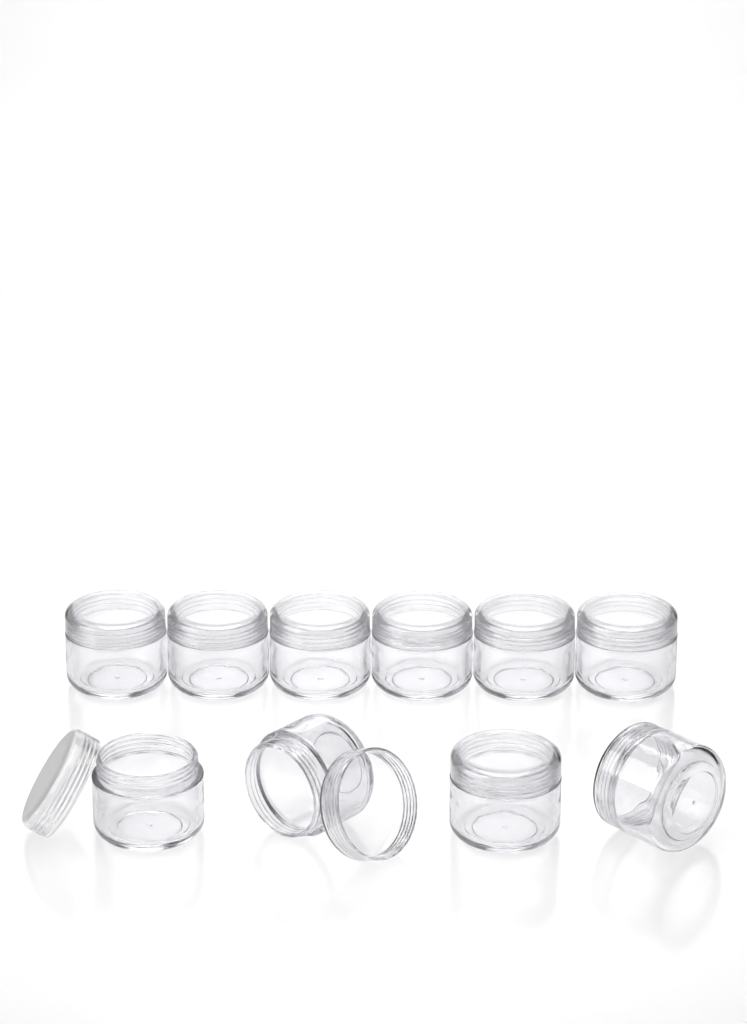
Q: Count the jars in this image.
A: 10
